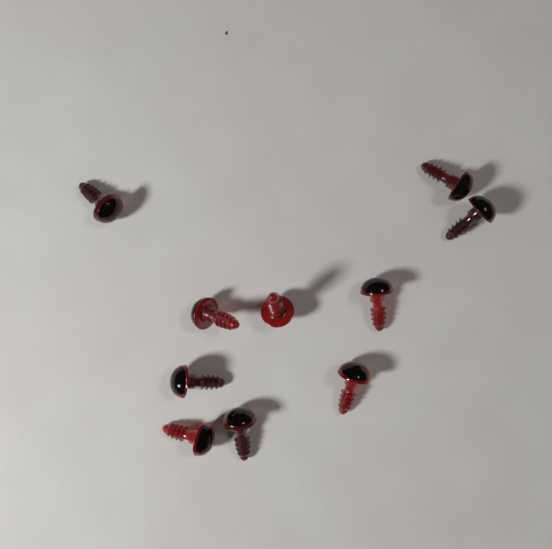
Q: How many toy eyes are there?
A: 10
